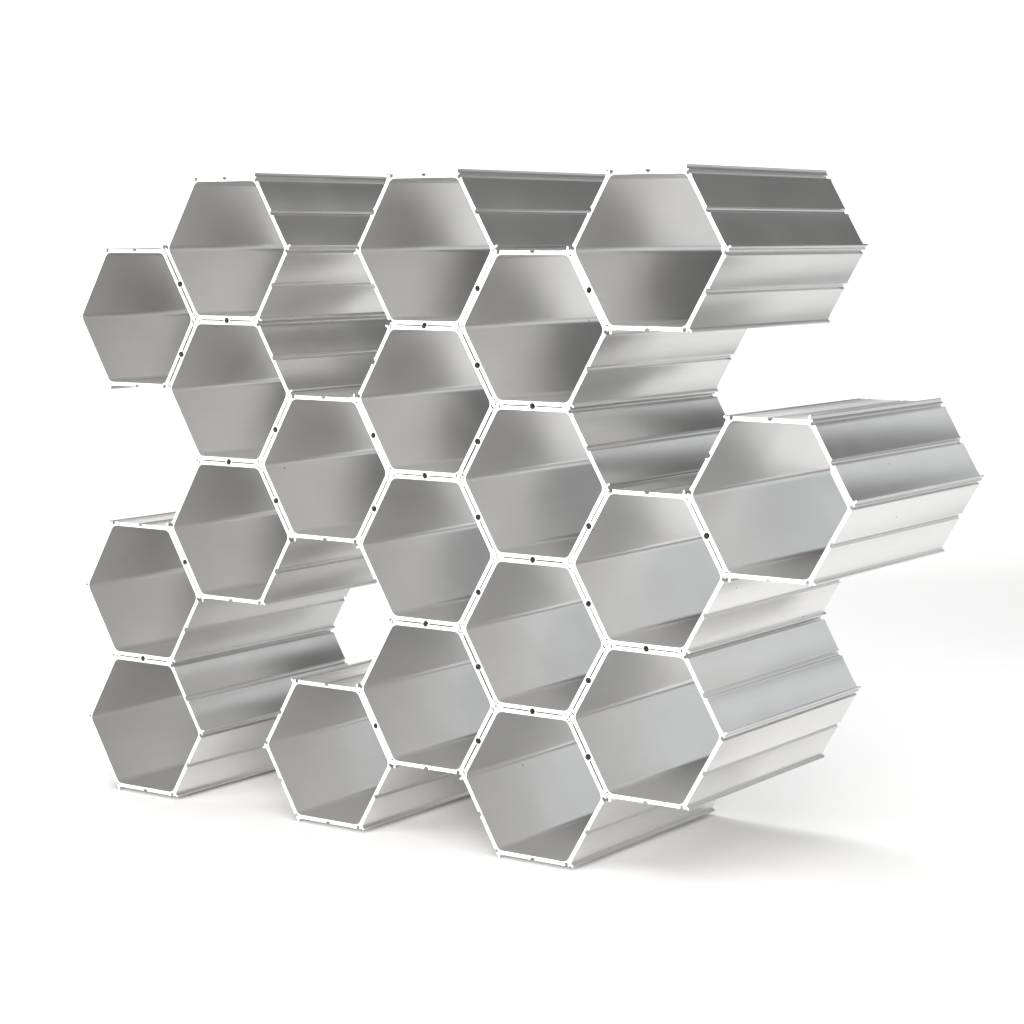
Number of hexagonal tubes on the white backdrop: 20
